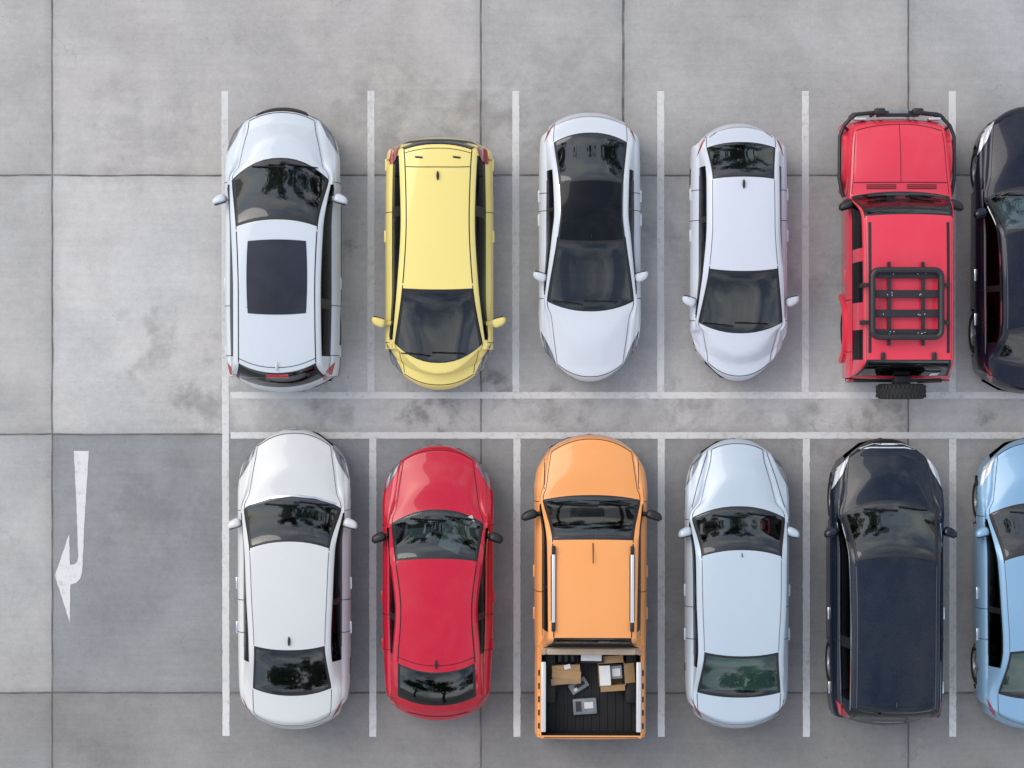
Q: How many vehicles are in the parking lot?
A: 12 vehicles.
